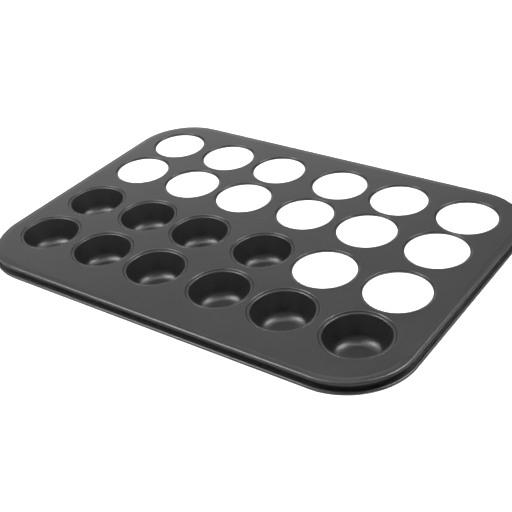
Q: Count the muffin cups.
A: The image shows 10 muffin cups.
